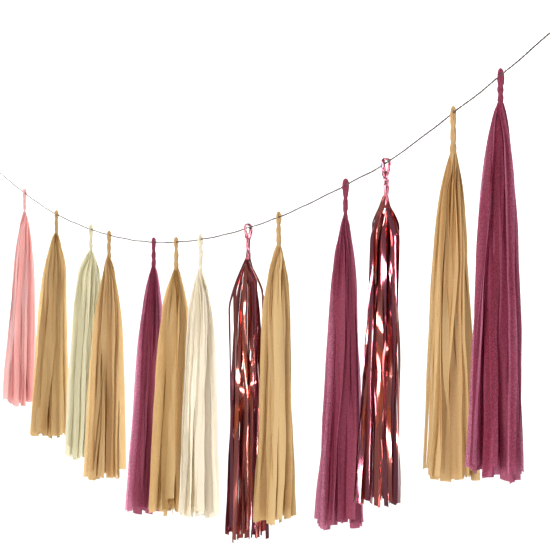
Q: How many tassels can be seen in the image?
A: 13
